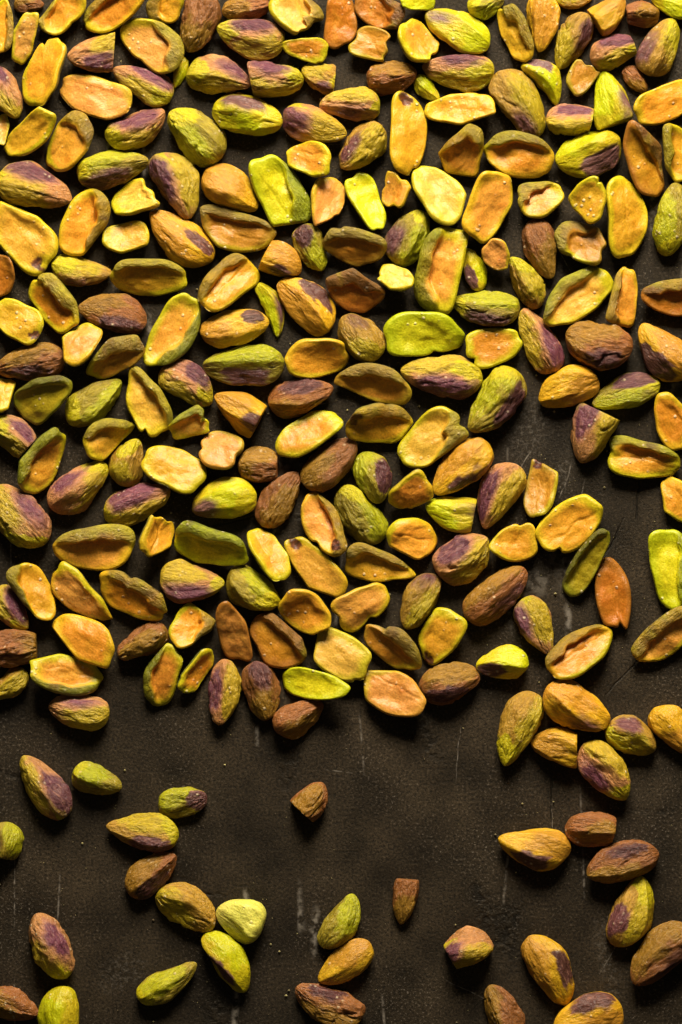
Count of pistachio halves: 111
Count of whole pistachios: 132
